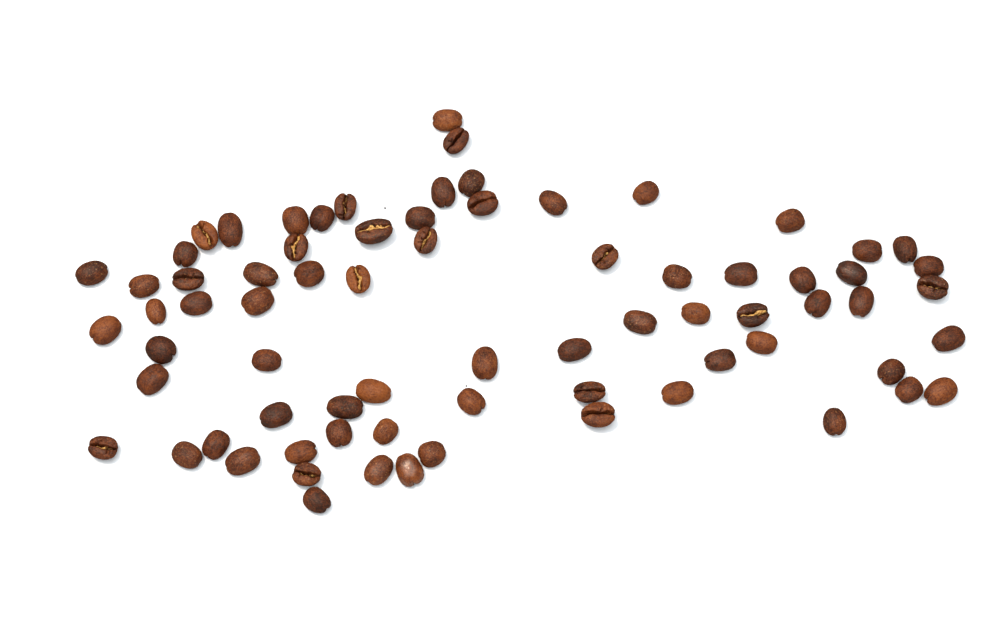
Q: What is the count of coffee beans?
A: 73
